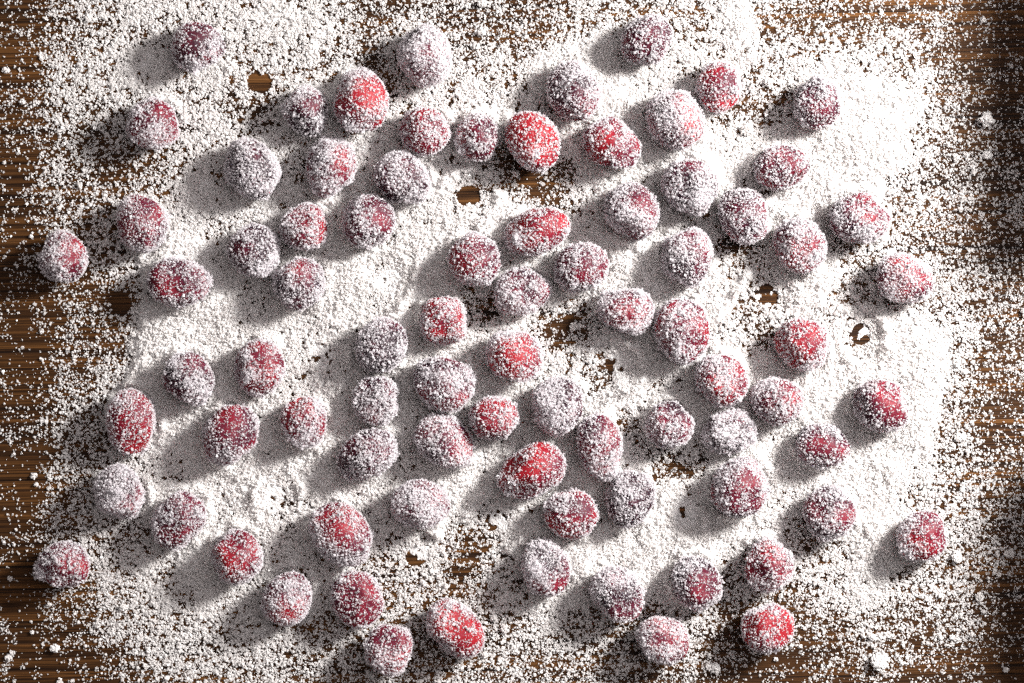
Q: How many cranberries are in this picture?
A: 82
